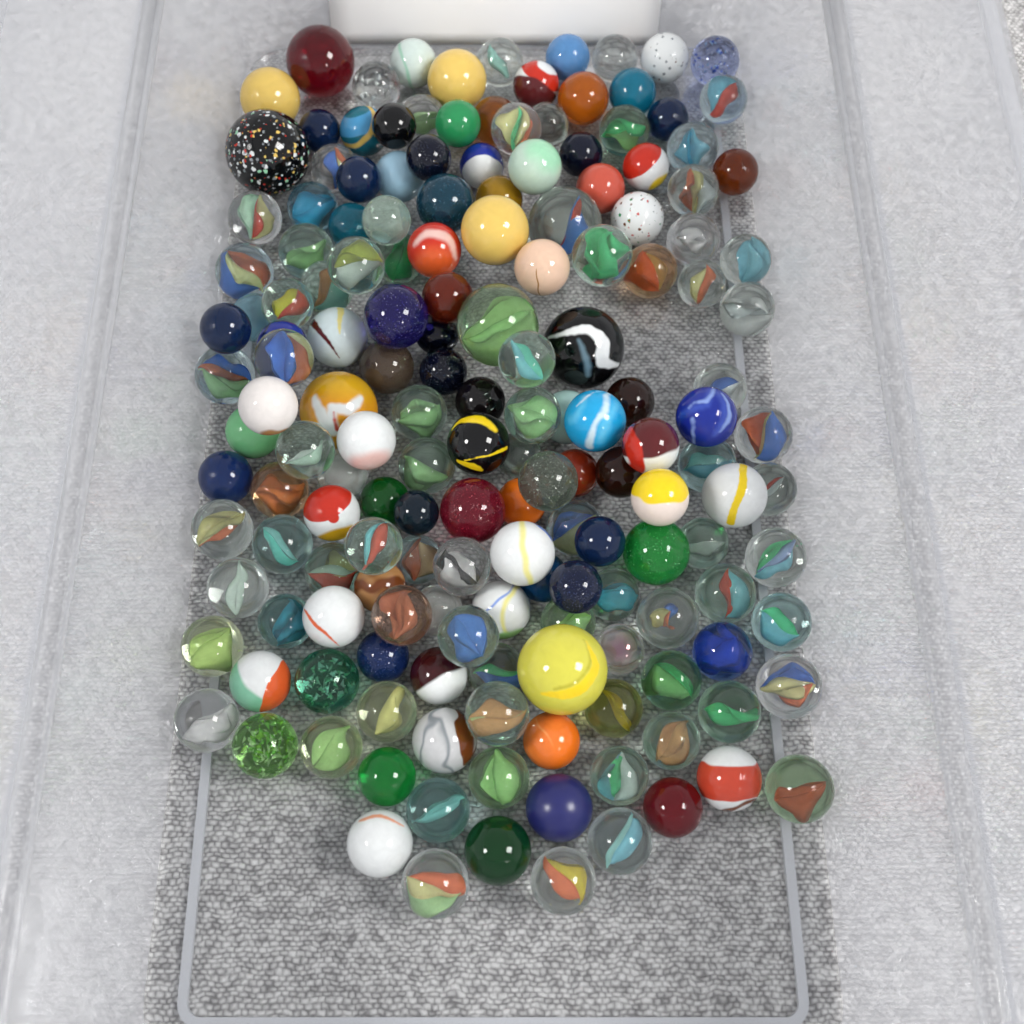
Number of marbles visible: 168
